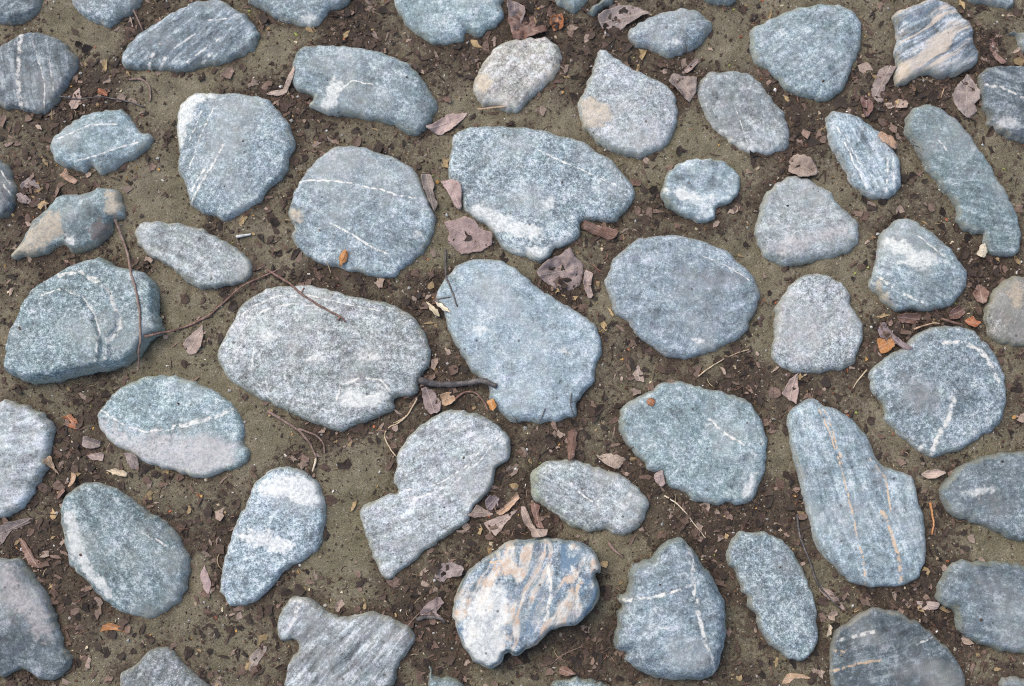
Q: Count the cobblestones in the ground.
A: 58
